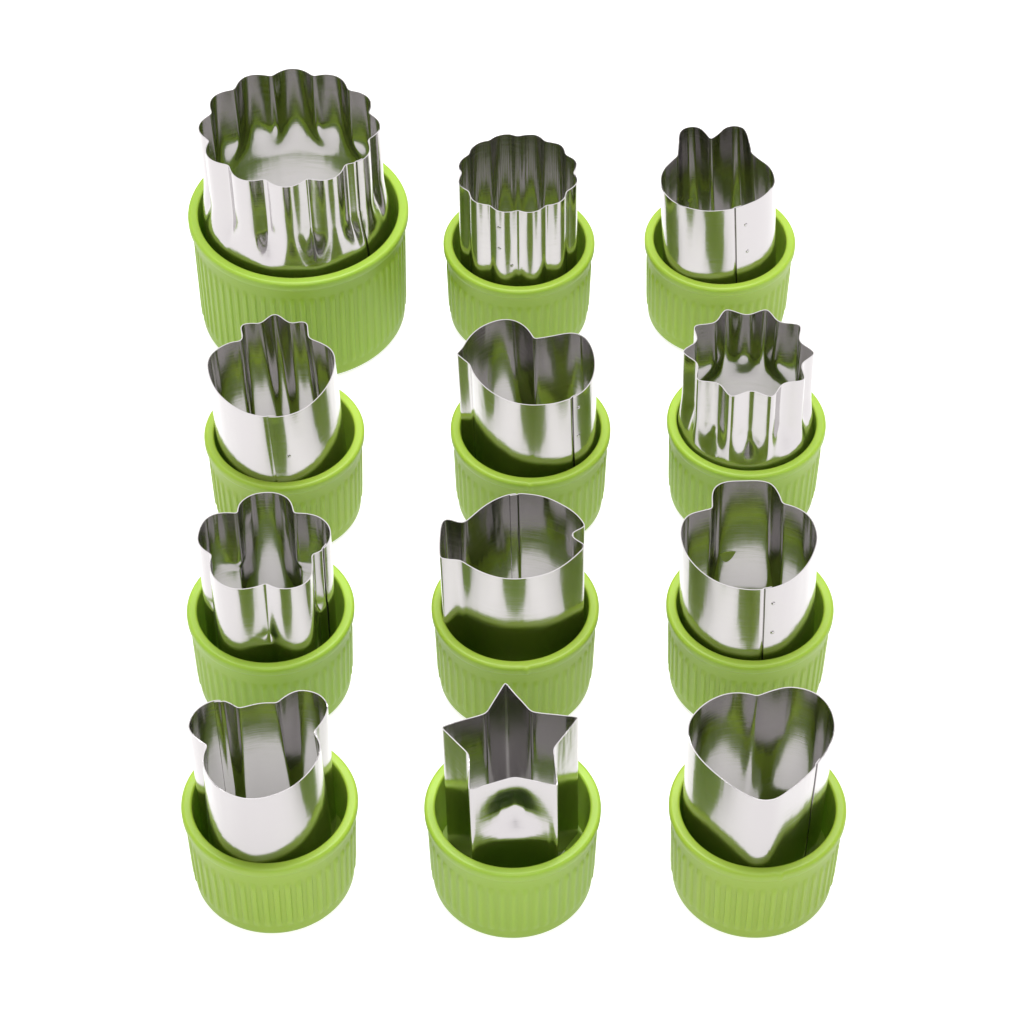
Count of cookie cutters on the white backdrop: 12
